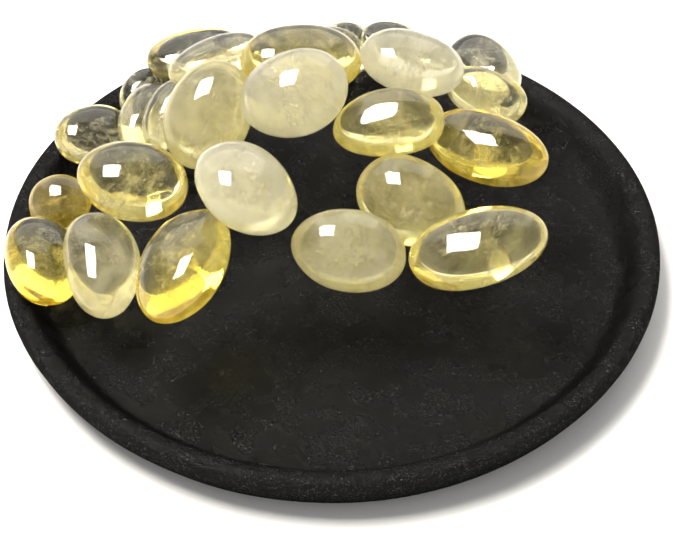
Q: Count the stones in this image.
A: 27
